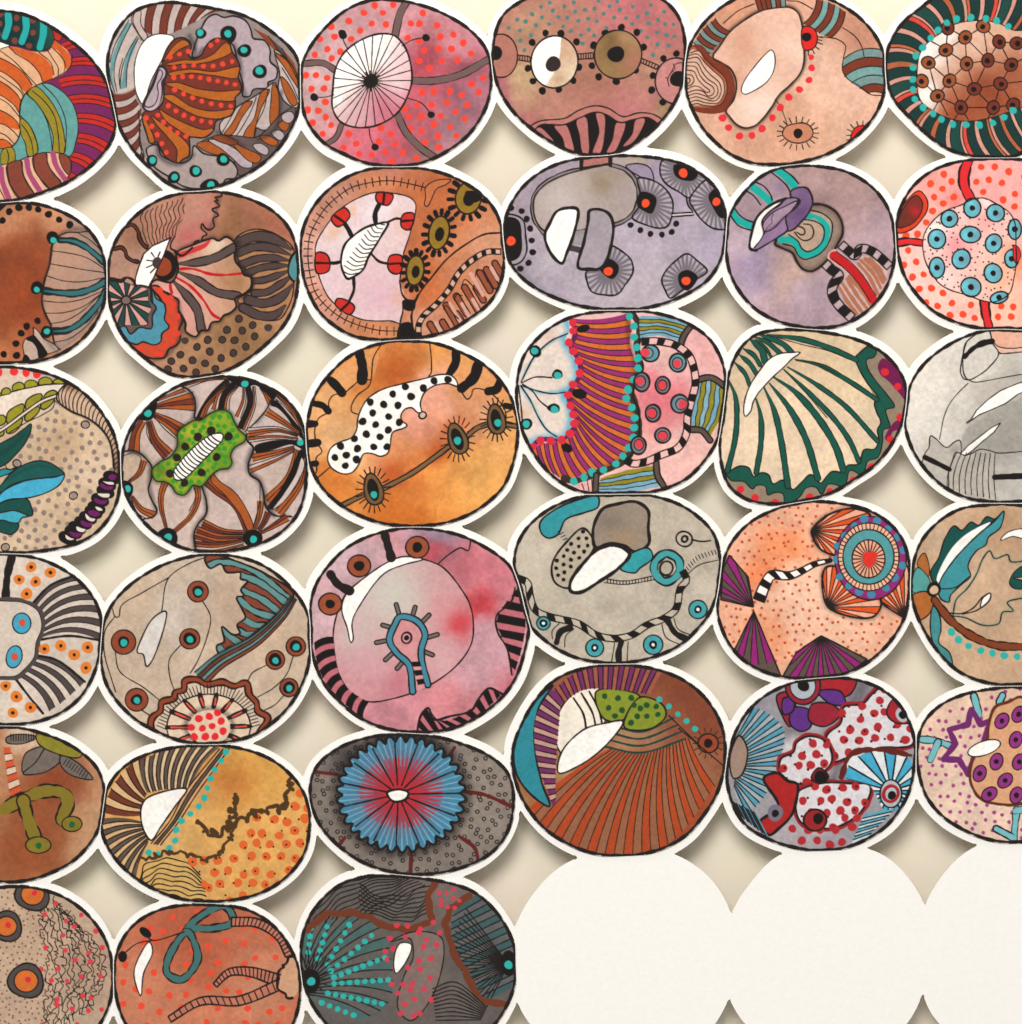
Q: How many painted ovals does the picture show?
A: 33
